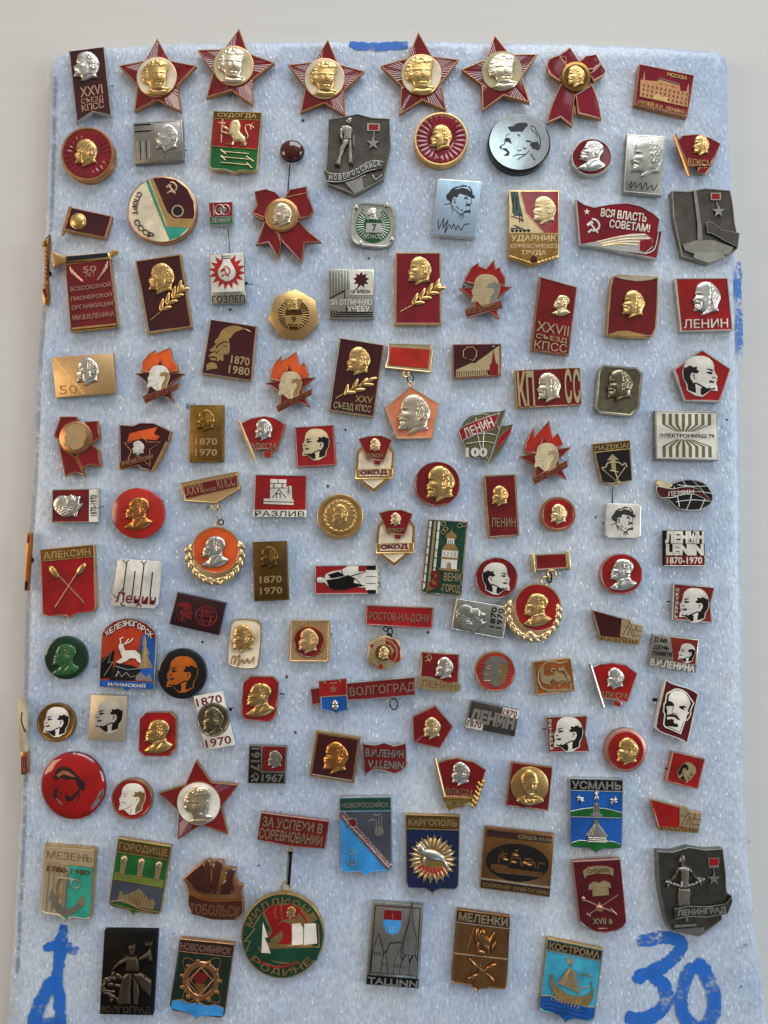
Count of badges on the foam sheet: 131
